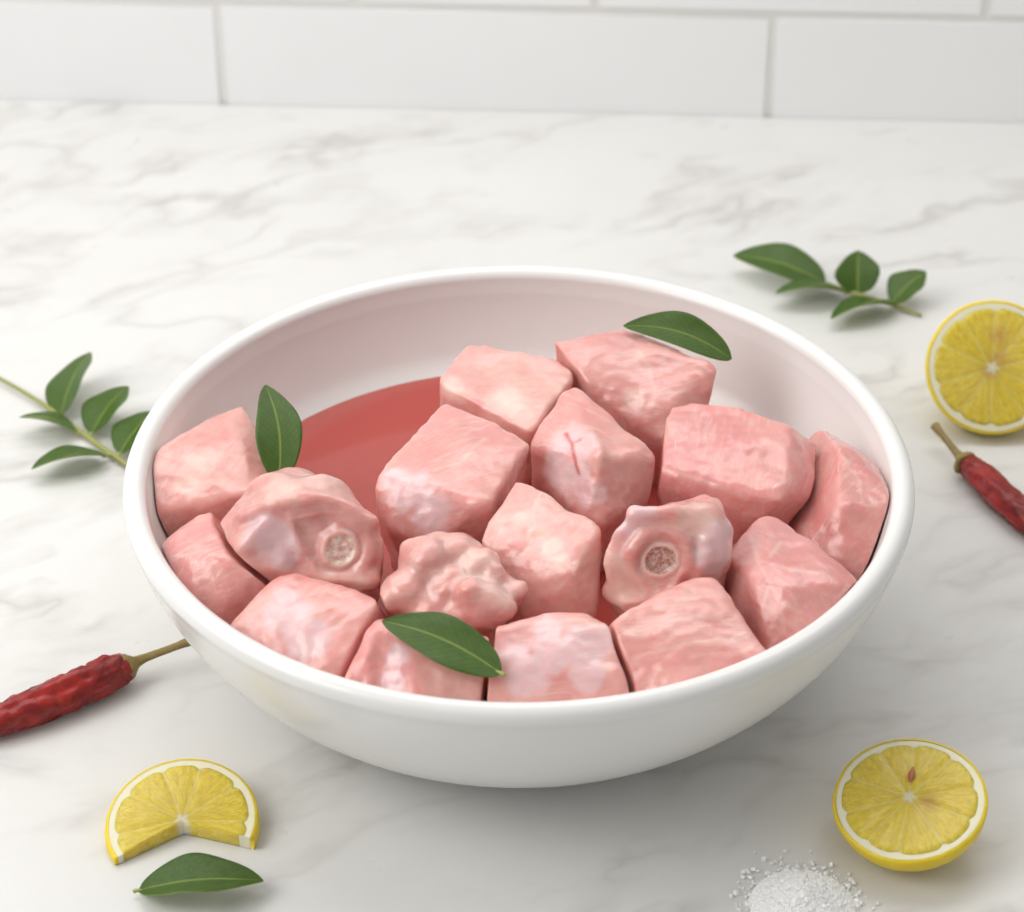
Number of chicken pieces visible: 17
